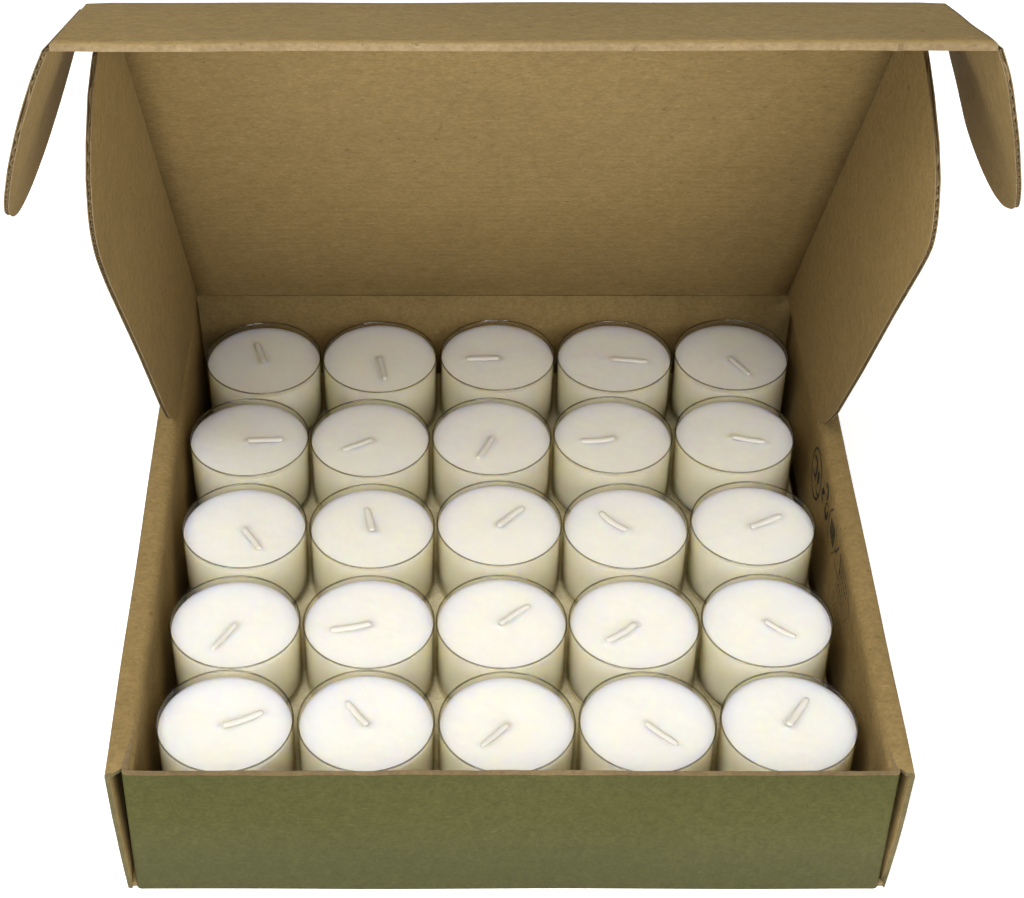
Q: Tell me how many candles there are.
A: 25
